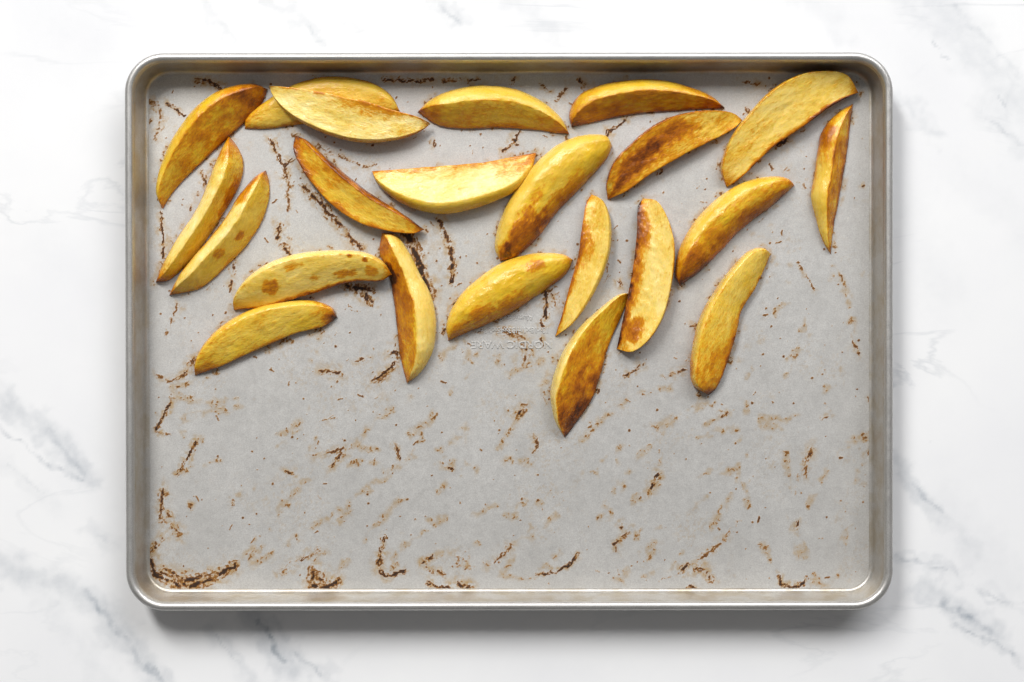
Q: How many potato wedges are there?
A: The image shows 22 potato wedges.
